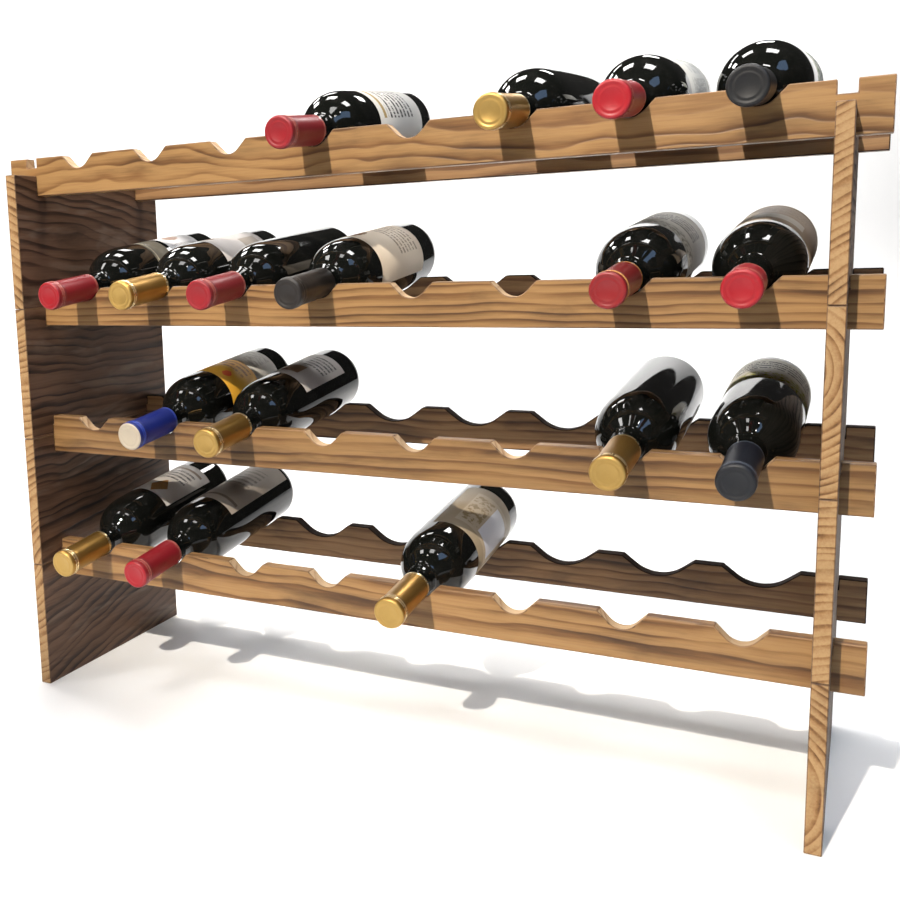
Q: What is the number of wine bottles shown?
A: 17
